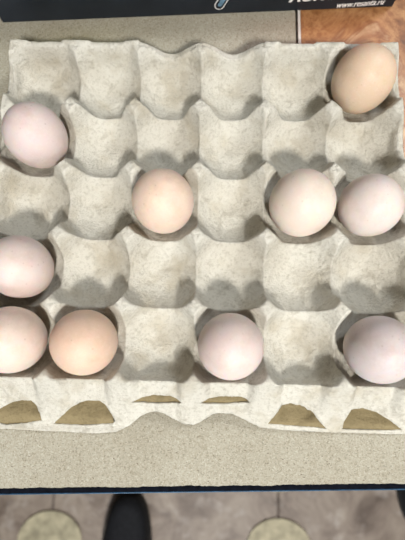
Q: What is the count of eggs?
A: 10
